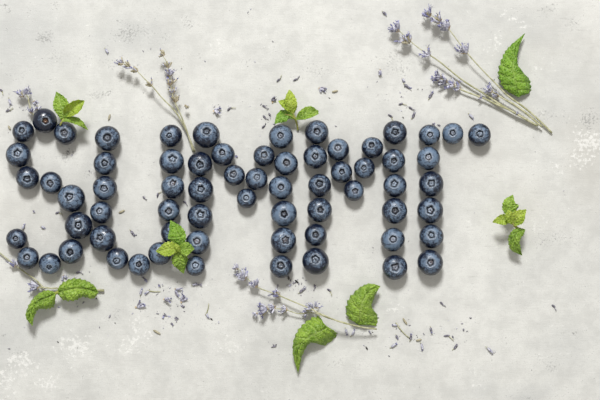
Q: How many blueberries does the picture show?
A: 67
